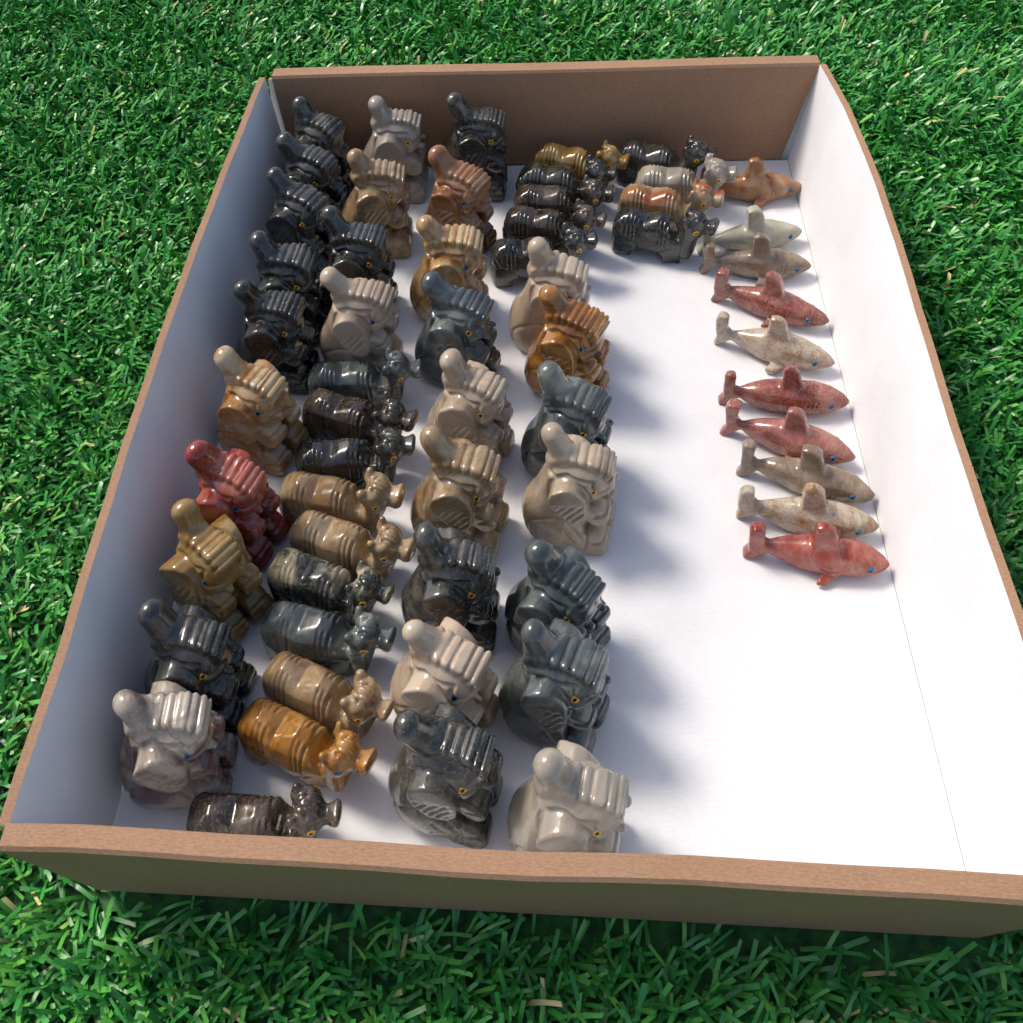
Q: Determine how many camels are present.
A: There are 19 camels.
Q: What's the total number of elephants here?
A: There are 30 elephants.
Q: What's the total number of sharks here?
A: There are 10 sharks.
